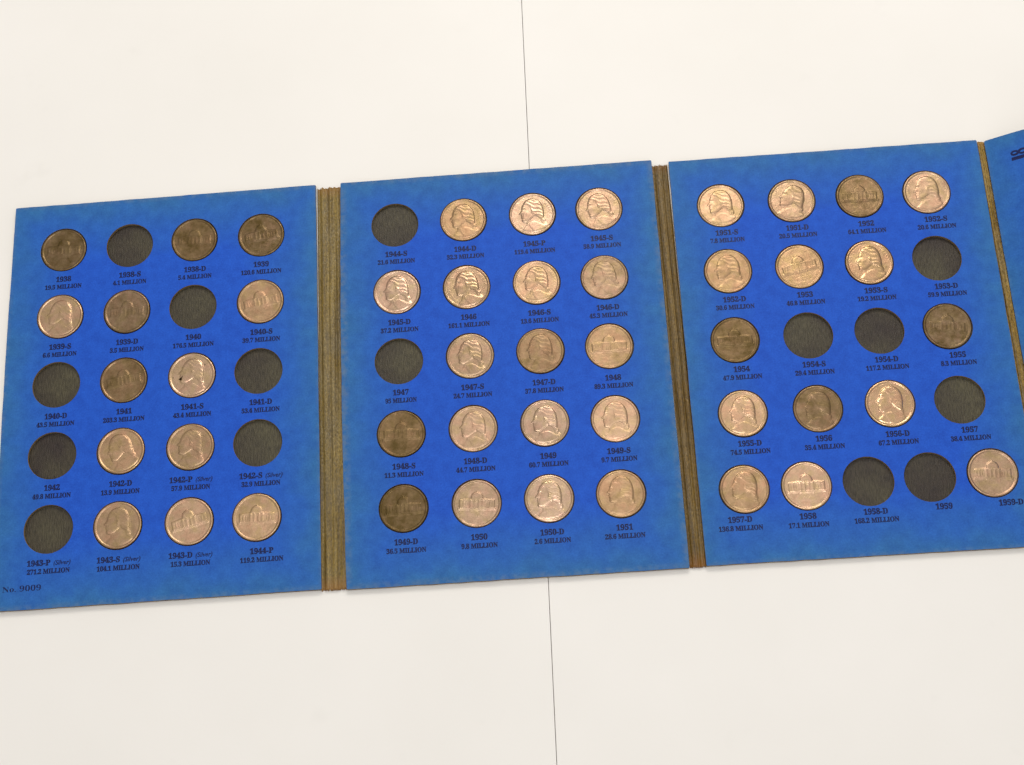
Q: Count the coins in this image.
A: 46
